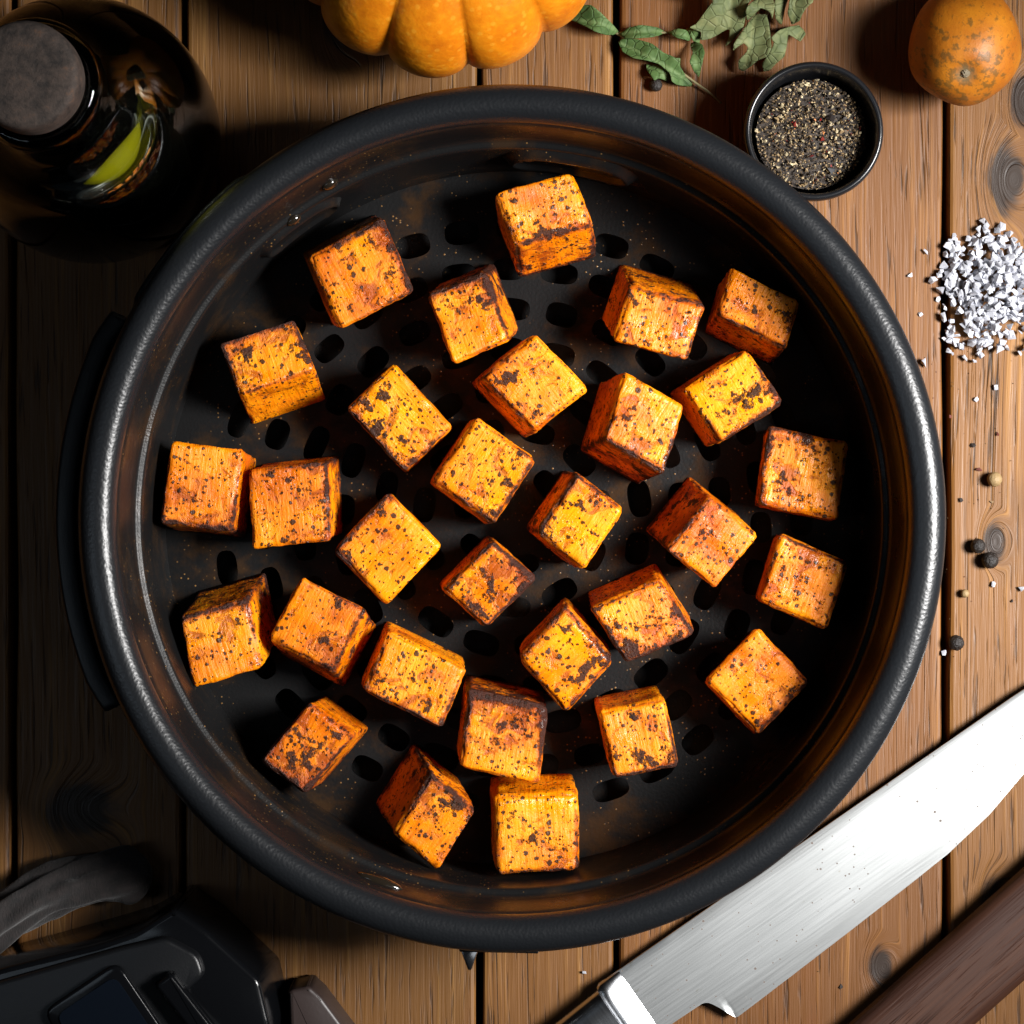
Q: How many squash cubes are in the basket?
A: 30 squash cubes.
